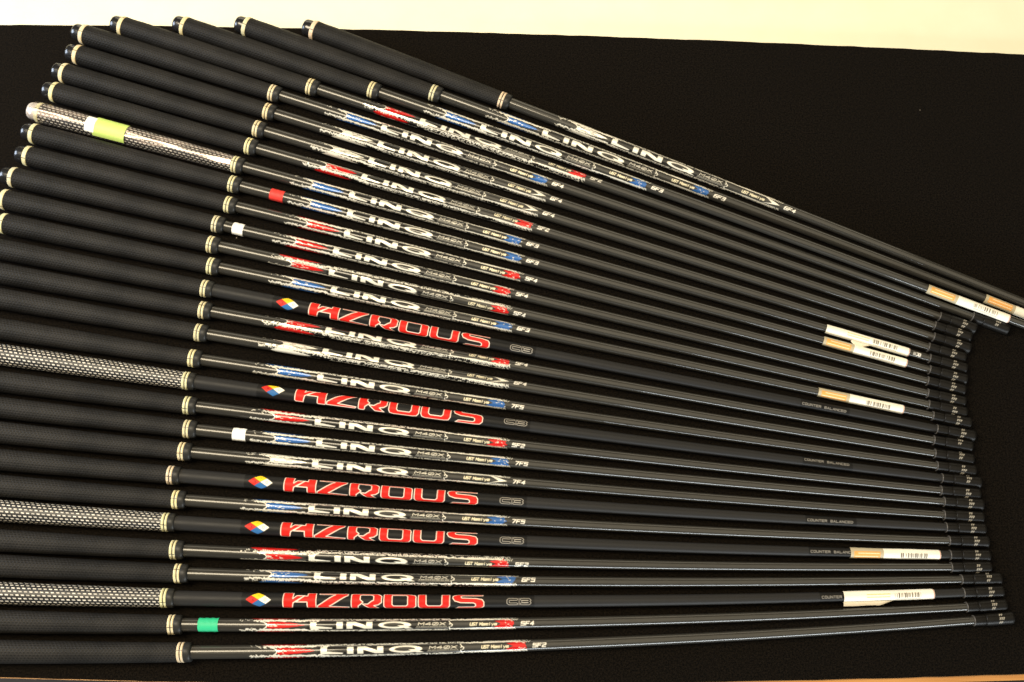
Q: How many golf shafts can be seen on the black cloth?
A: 30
